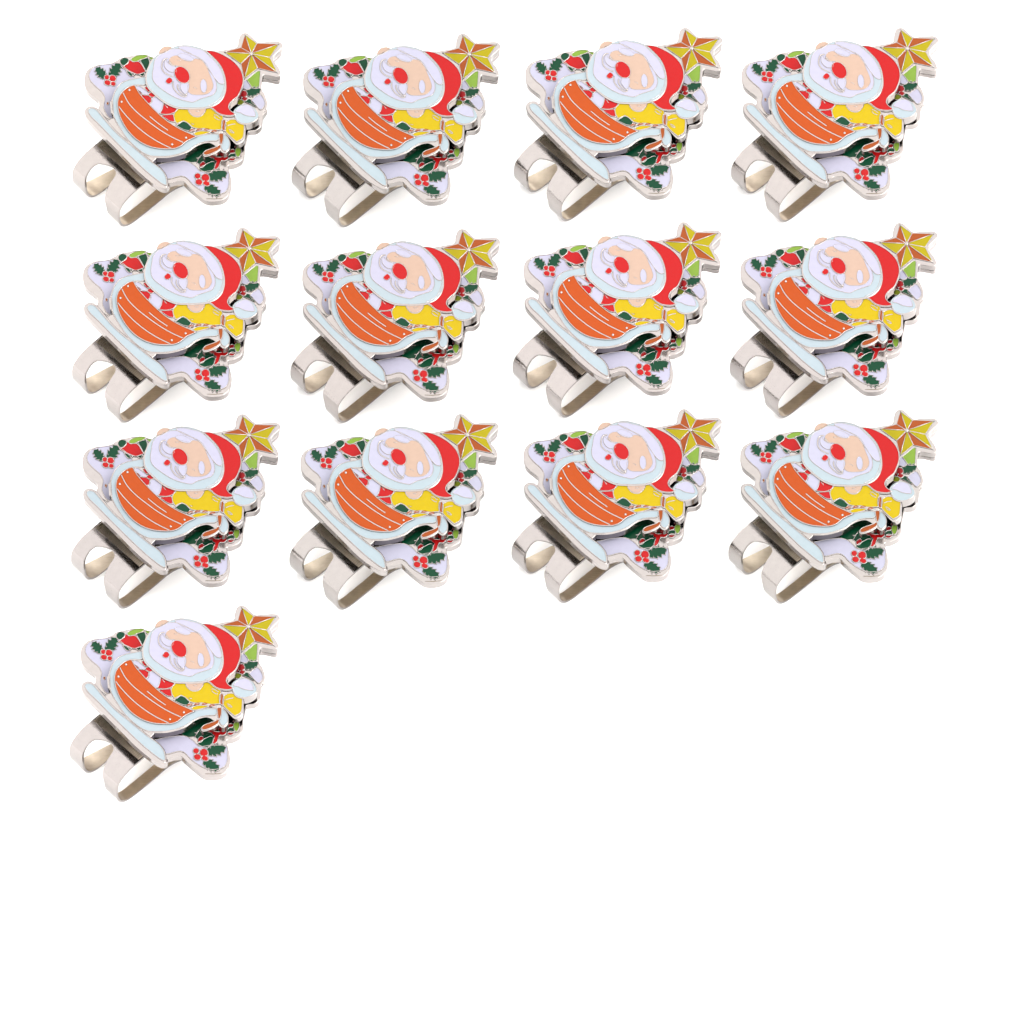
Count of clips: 13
